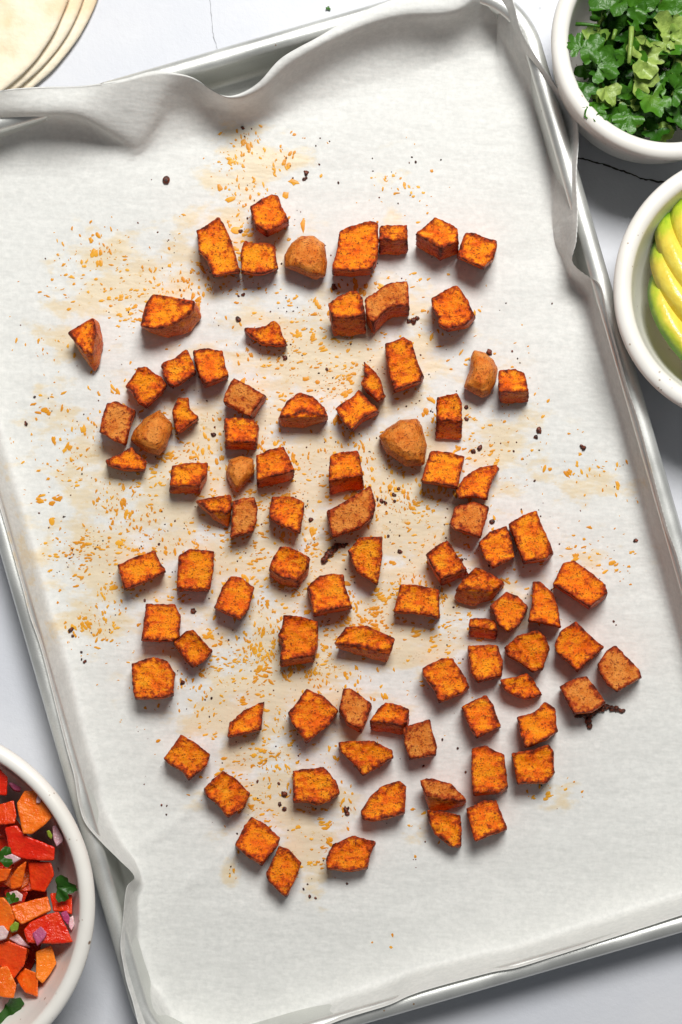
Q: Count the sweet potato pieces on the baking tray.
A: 89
